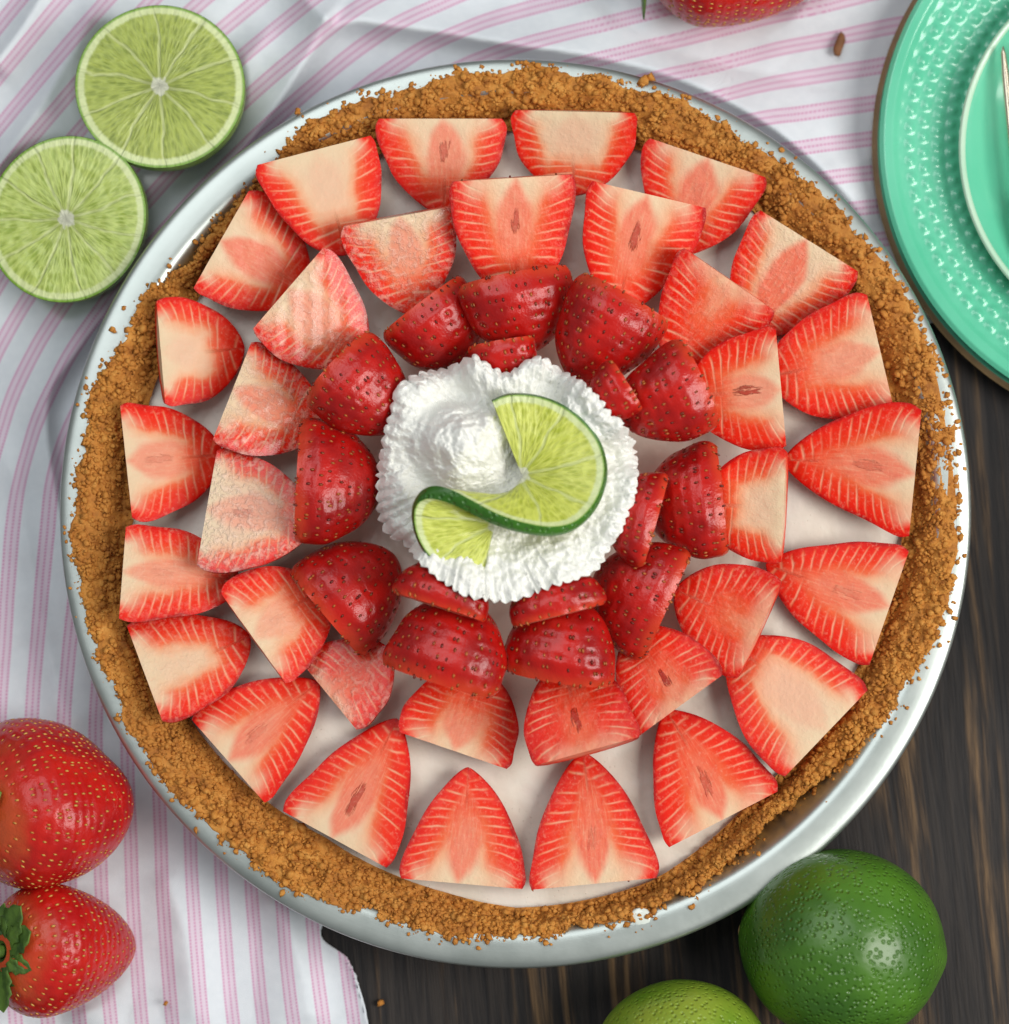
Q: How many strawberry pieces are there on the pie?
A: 50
